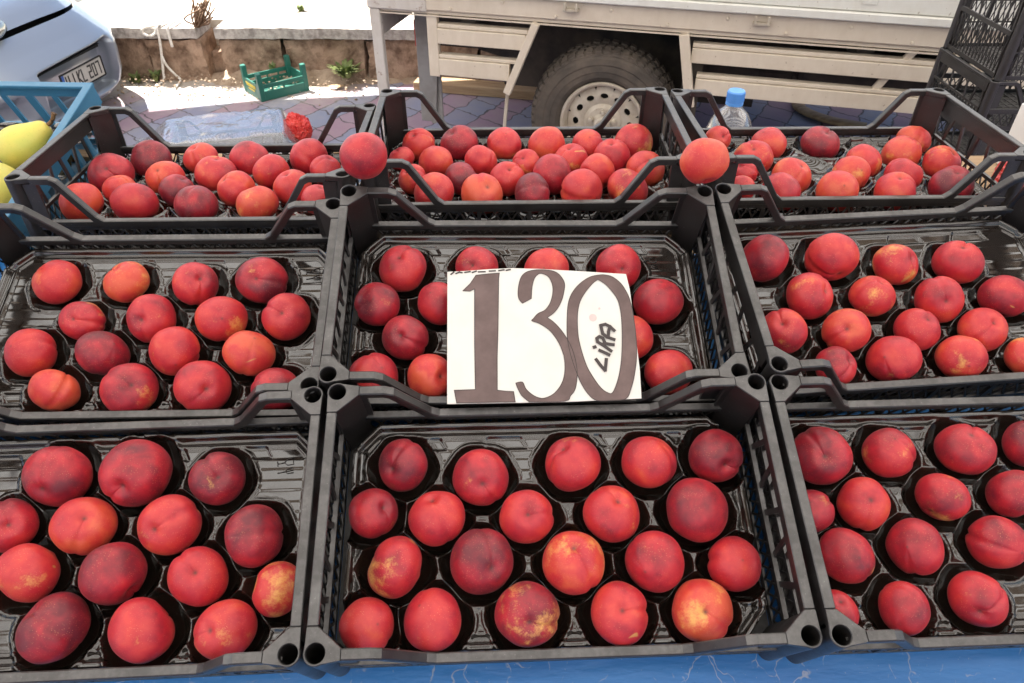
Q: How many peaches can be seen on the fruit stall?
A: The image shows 152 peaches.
